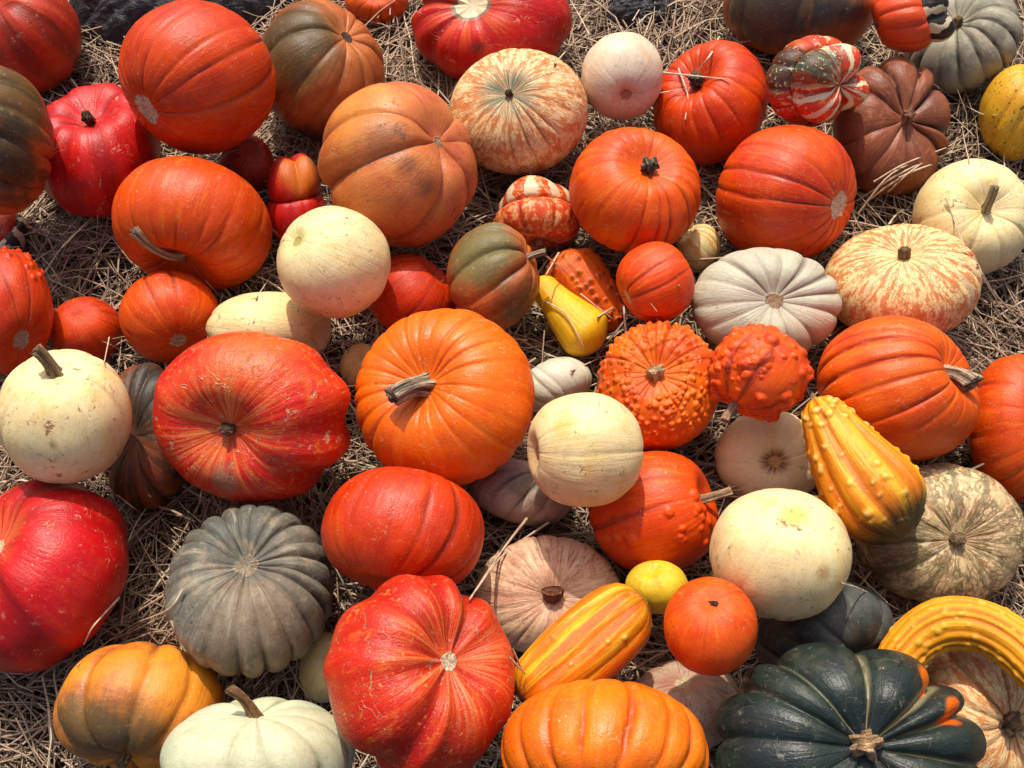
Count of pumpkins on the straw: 62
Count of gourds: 5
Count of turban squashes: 5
